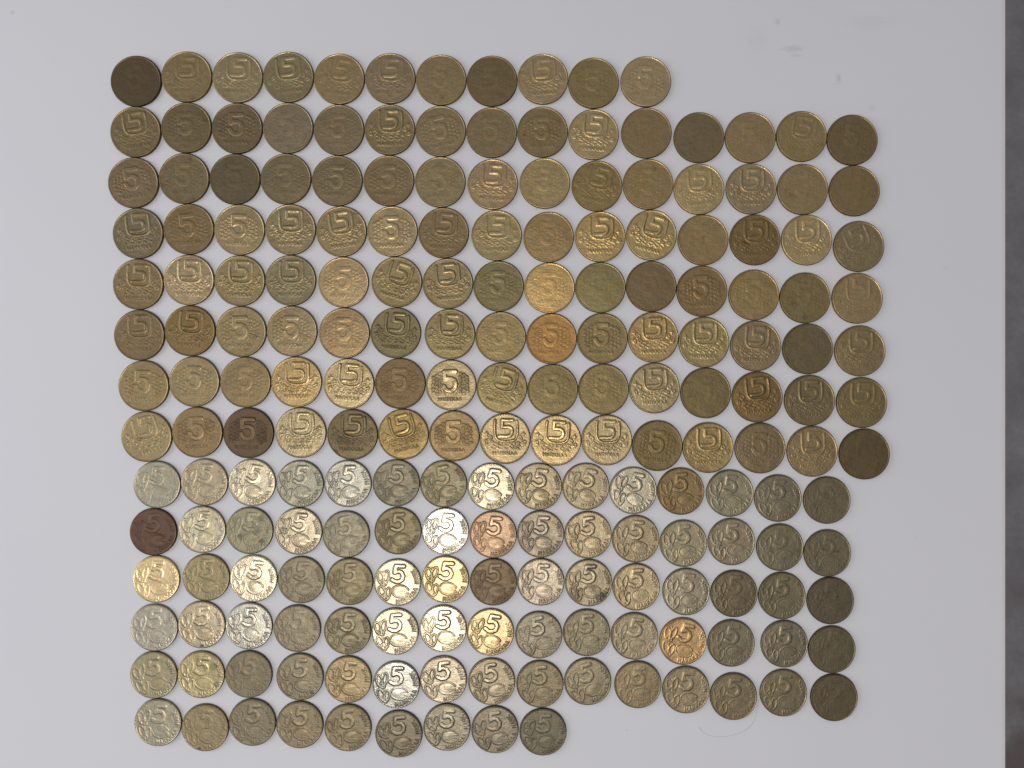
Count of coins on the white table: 200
